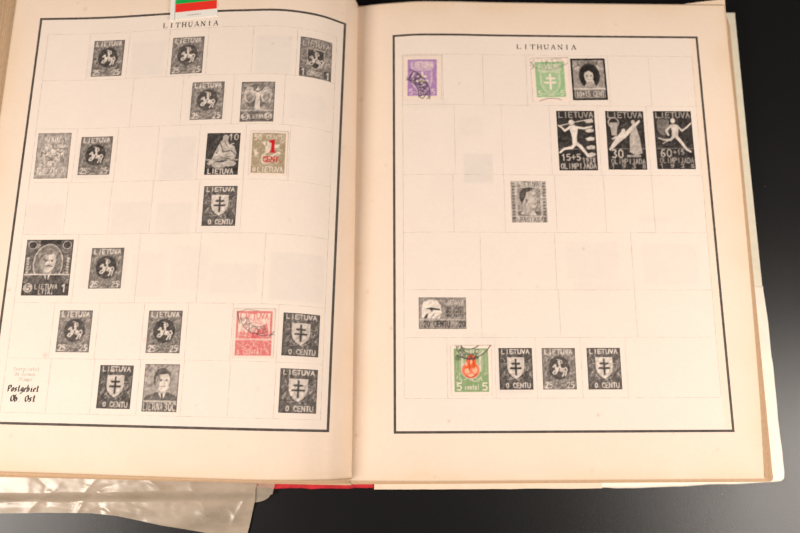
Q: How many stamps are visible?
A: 31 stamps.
